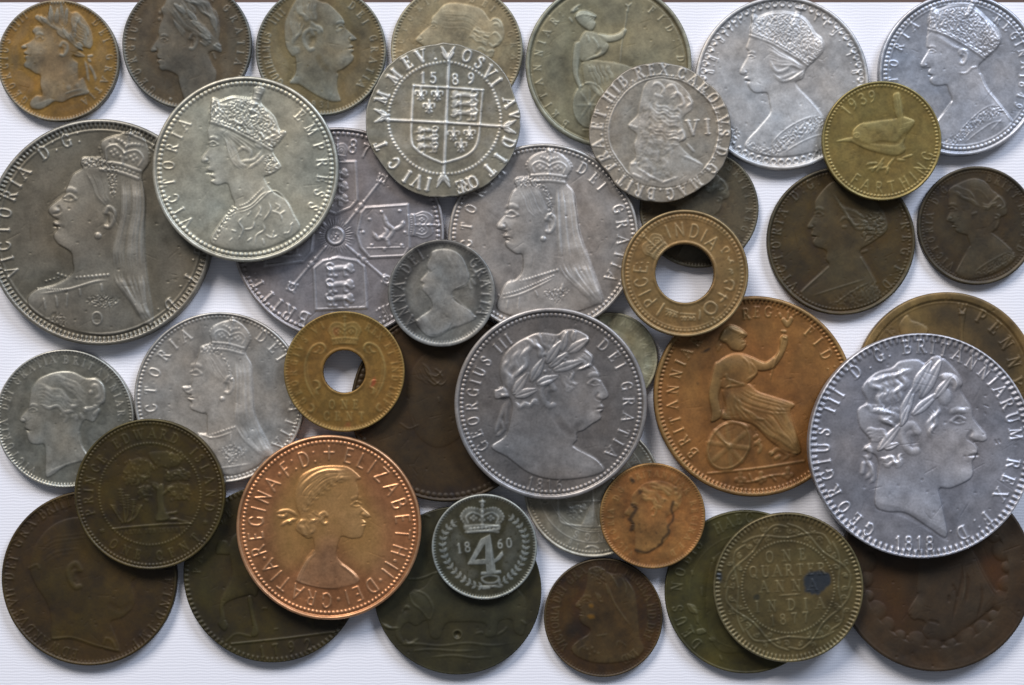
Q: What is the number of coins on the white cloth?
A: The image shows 40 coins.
